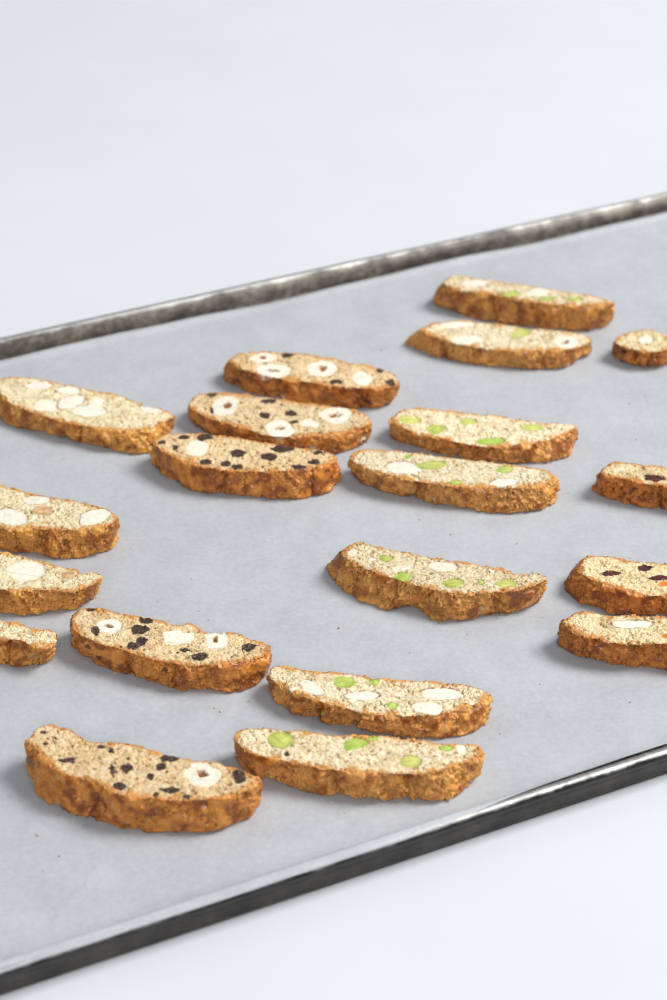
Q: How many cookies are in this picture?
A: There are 20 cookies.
